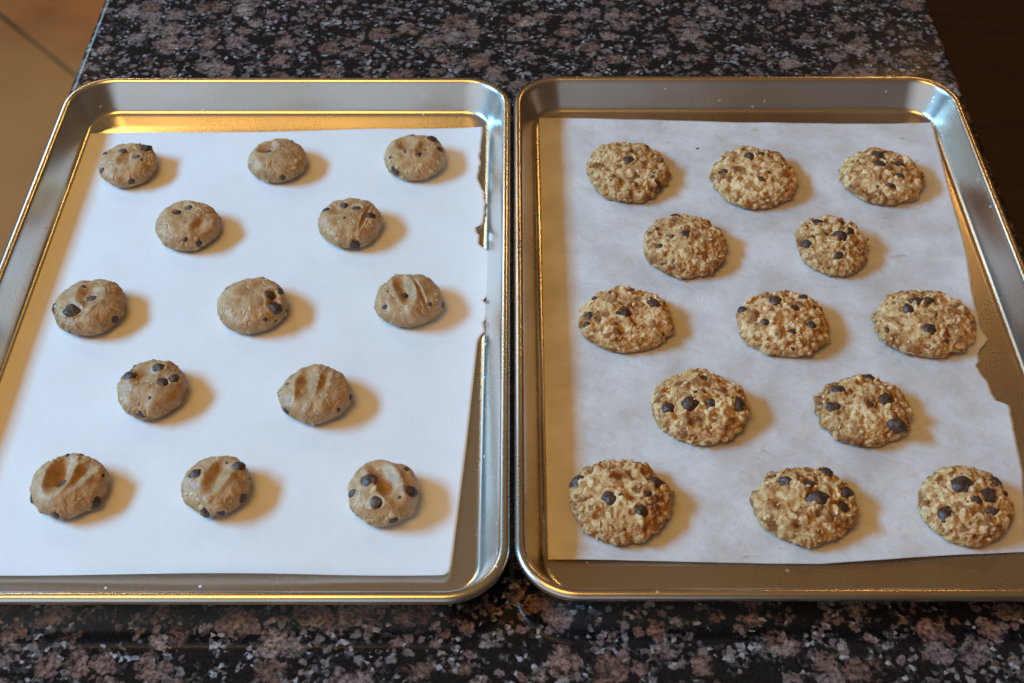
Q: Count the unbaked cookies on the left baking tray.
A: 13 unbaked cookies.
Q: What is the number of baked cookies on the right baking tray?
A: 13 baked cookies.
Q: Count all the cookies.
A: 26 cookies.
